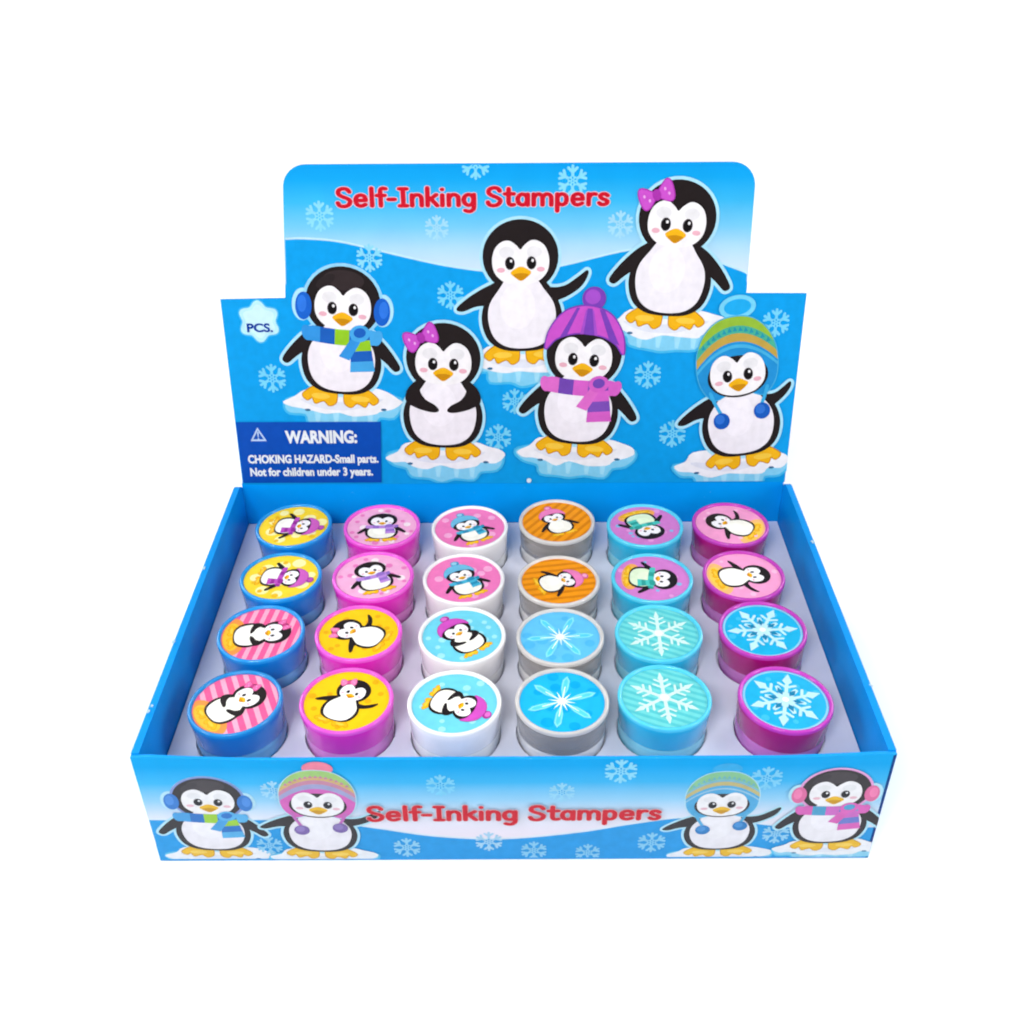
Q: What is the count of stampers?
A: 24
